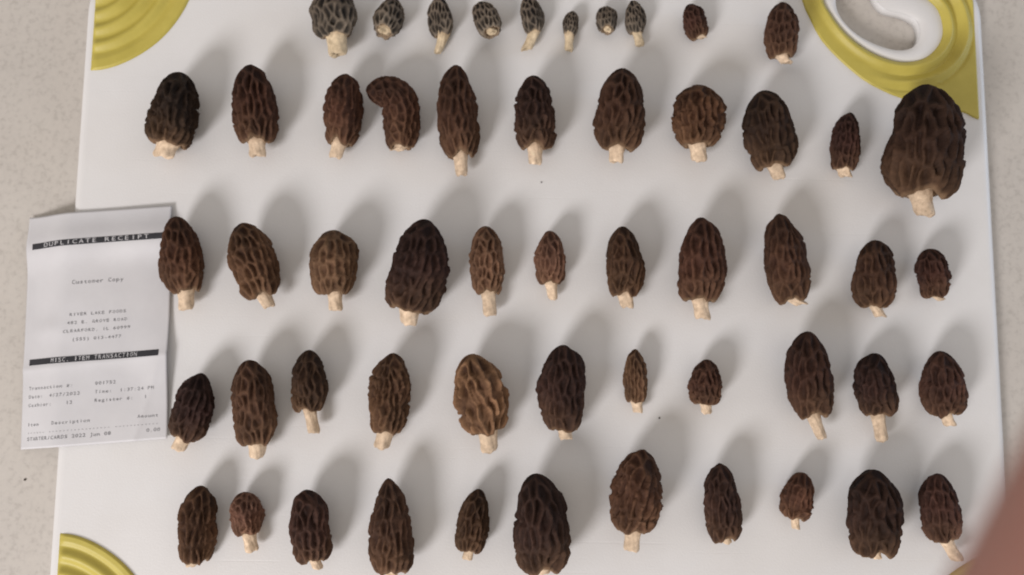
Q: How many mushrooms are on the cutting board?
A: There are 54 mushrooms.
